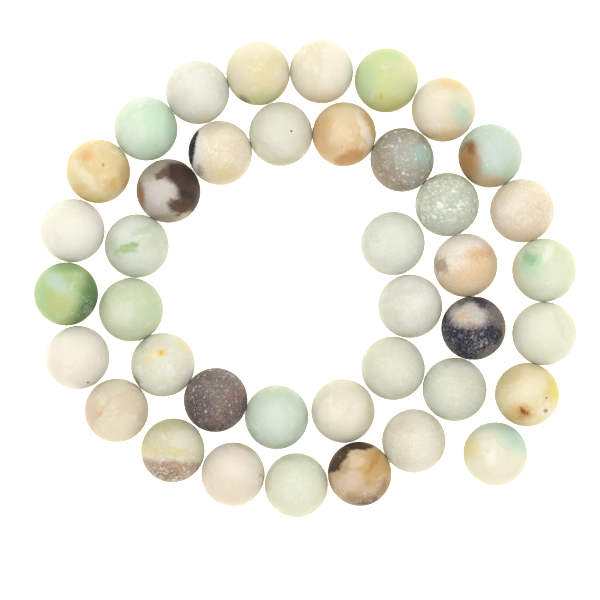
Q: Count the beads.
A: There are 40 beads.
